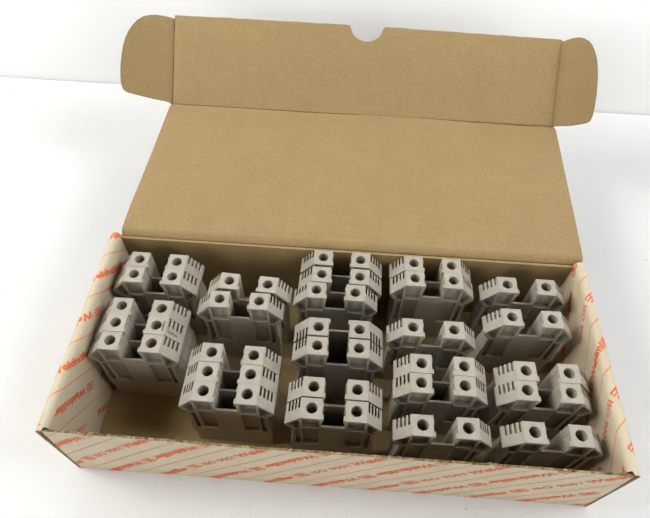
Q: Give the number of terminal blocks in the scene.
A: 28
